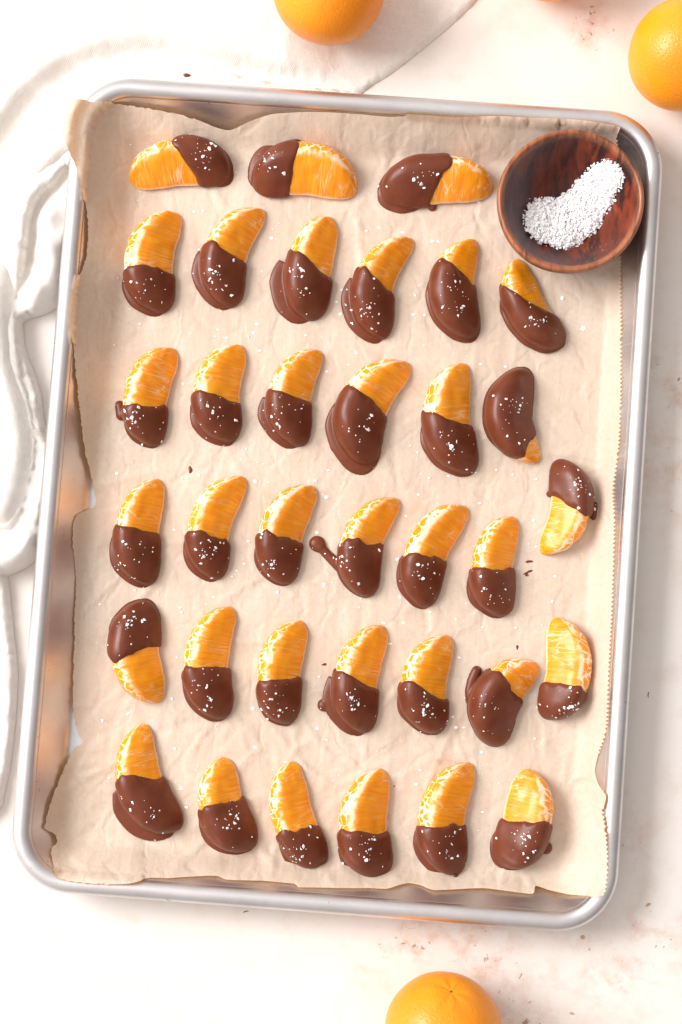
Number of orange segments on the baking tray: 35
